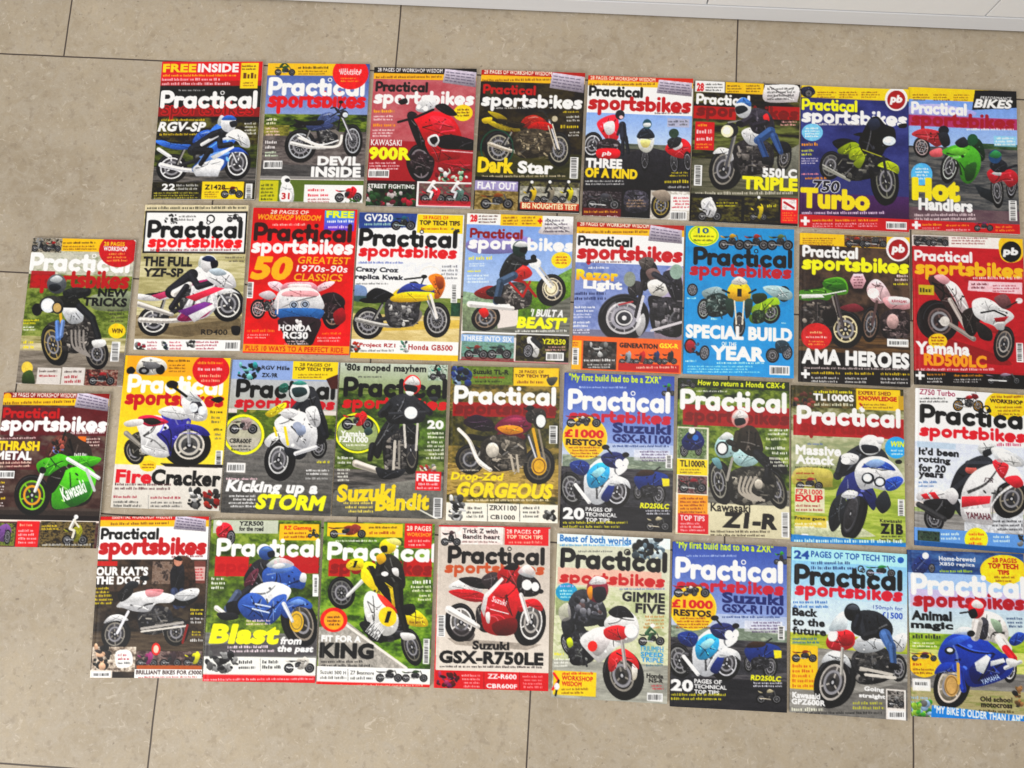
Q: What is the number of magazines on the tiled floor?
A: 34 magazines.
